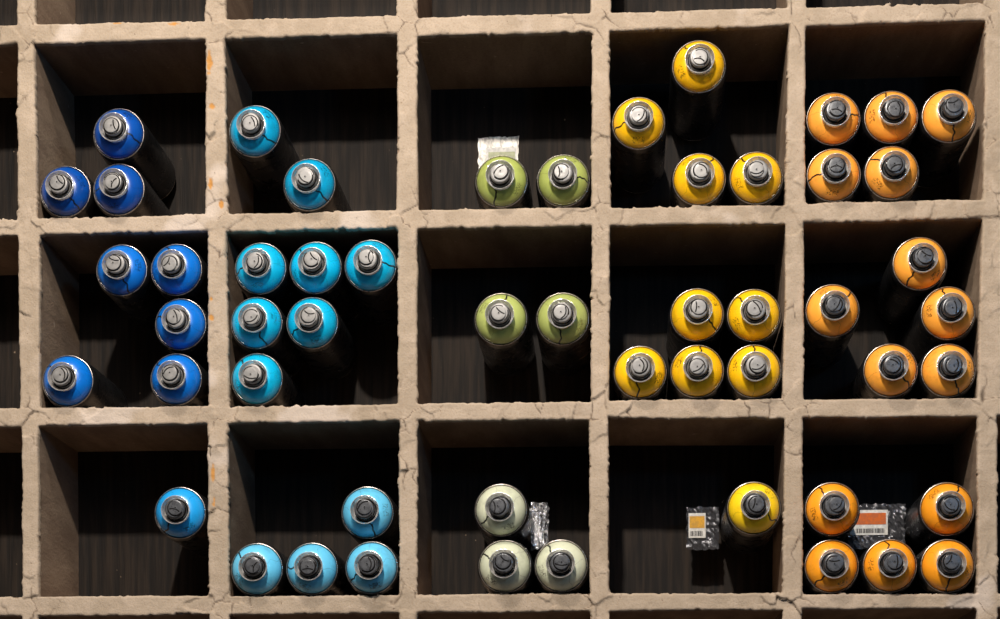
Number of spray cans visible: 53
